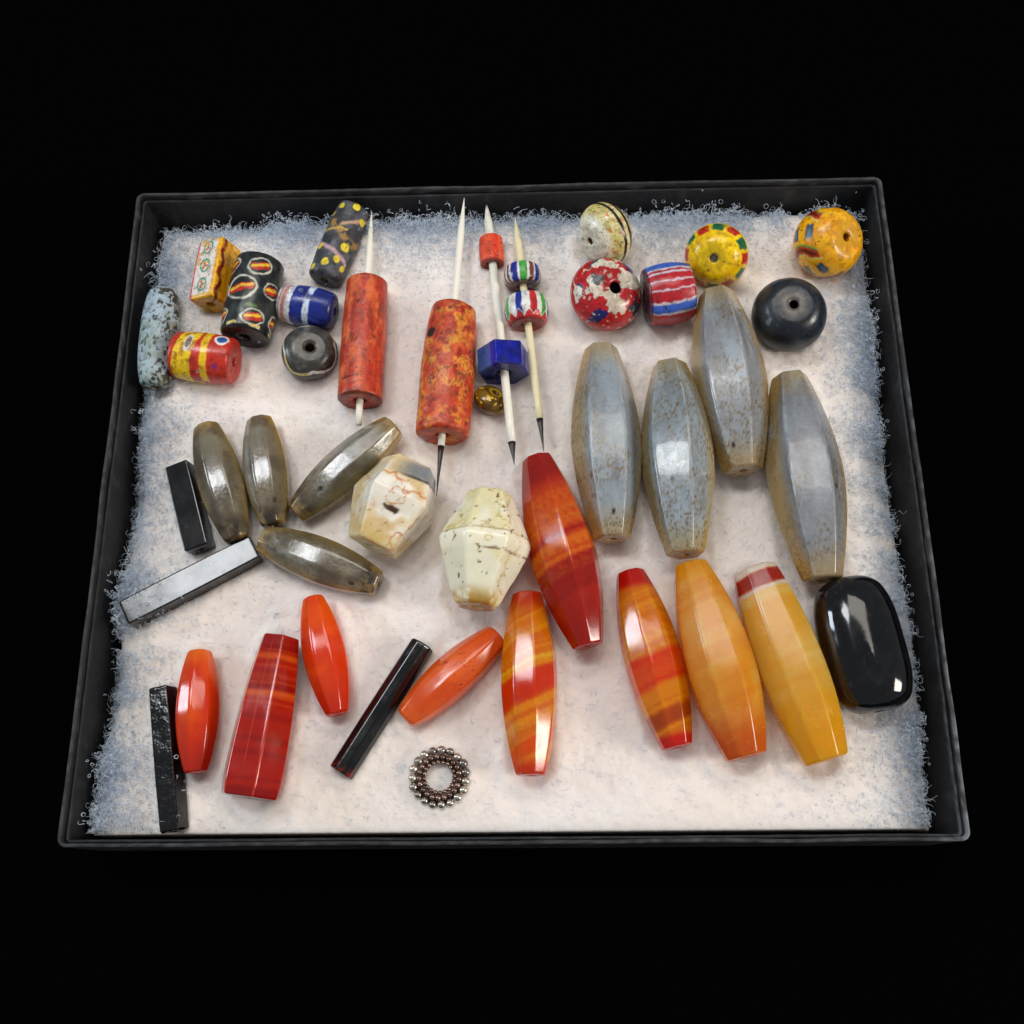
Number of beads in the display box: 45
